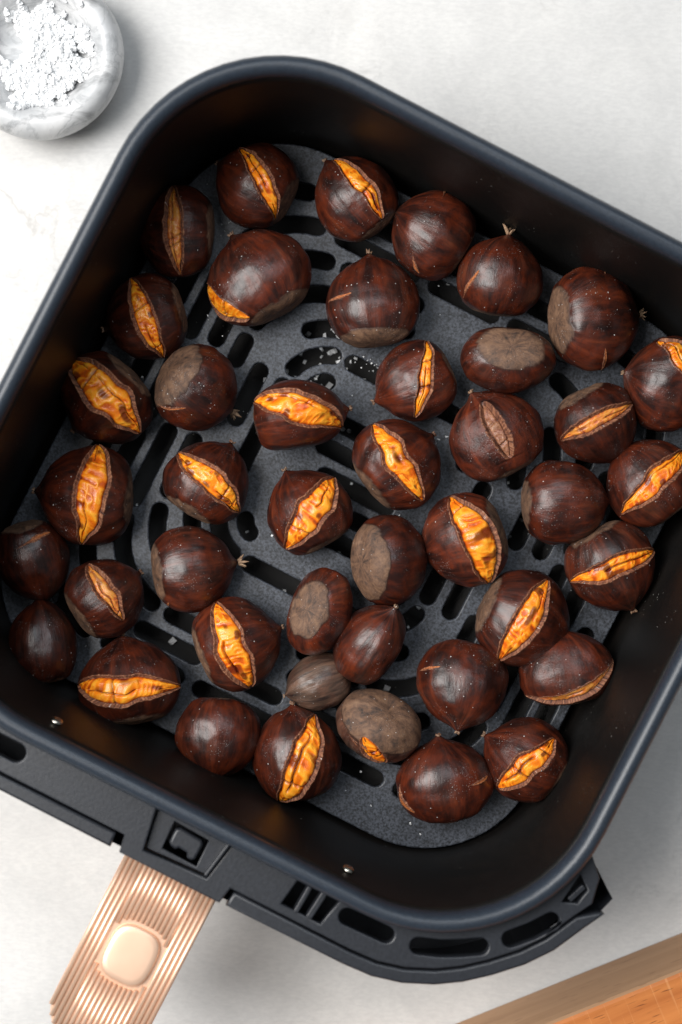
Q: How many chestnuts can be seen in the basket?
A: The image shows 43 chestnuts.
